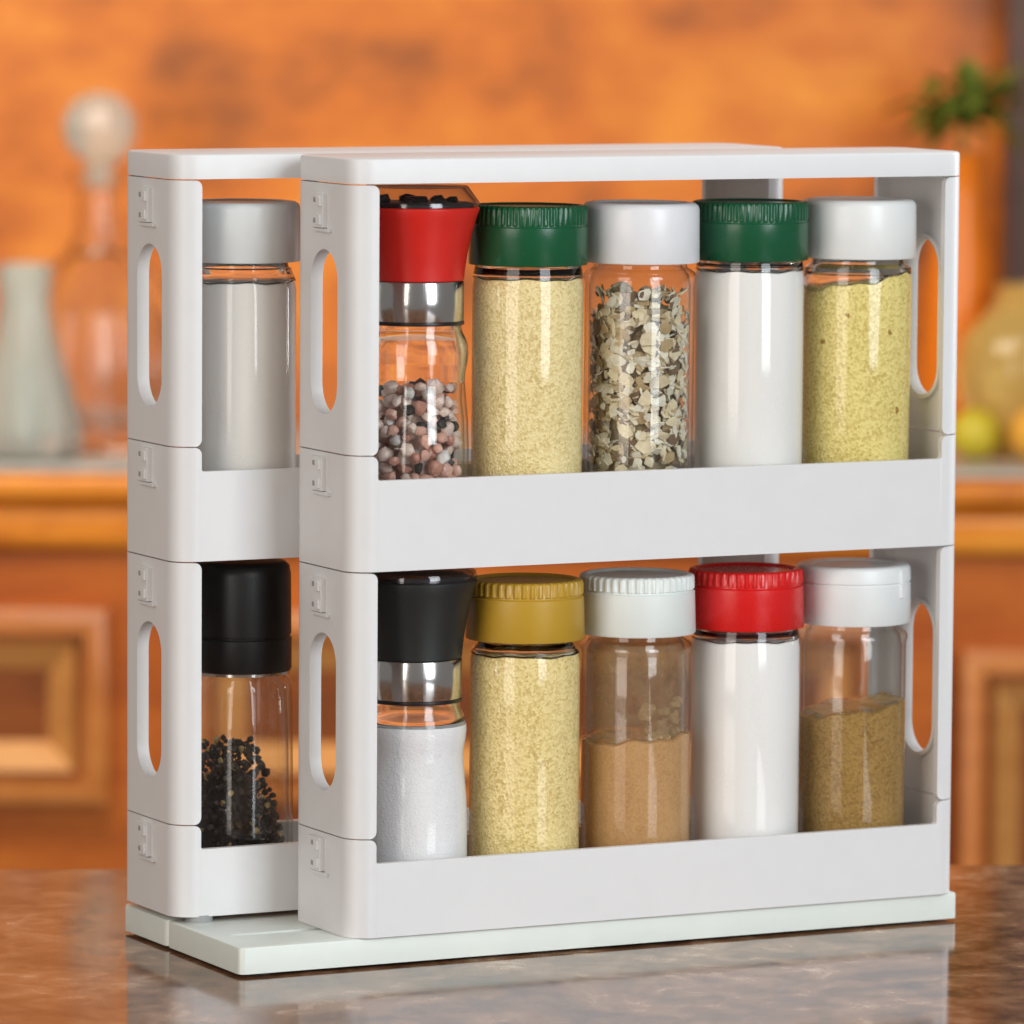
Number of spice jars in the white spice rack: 9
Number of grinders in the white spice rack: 3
